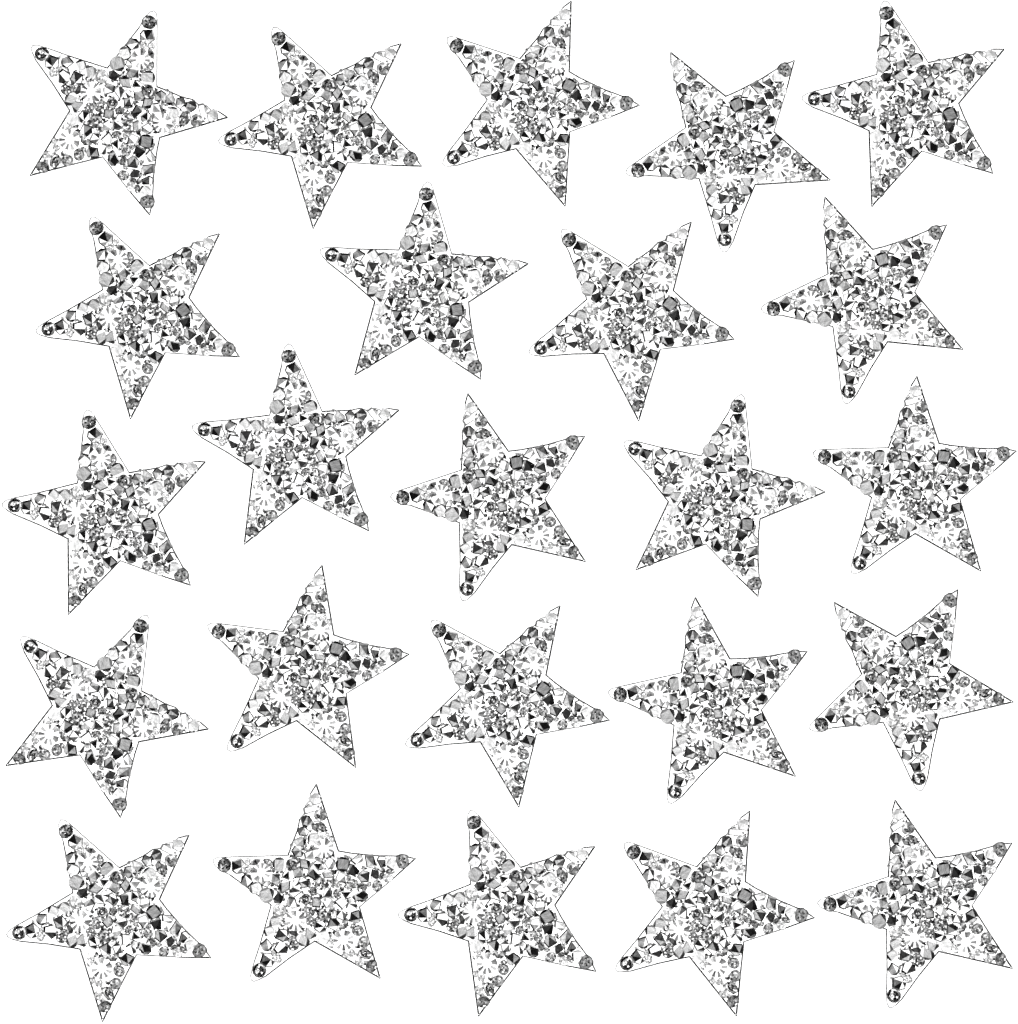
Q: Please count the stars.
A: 24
